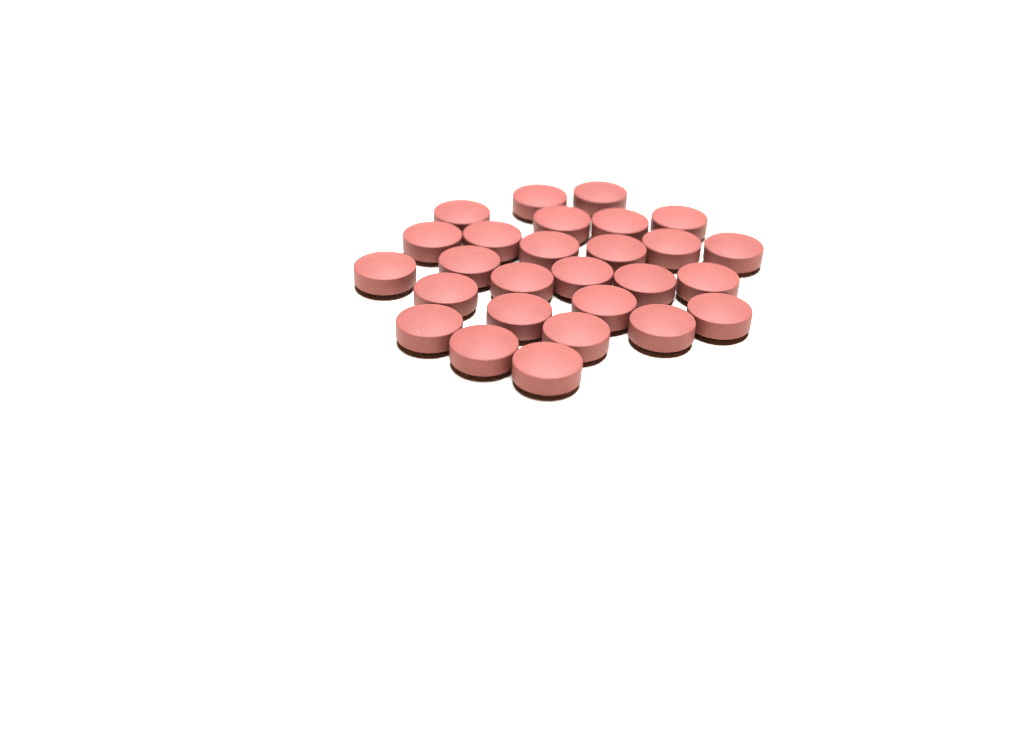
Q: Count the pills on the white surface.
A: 27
